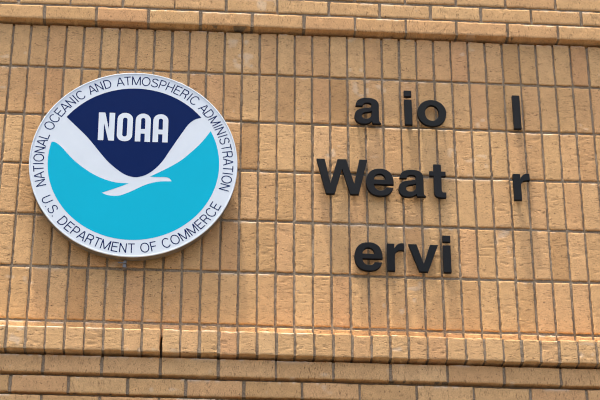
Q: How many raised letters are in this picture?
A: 13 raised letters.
